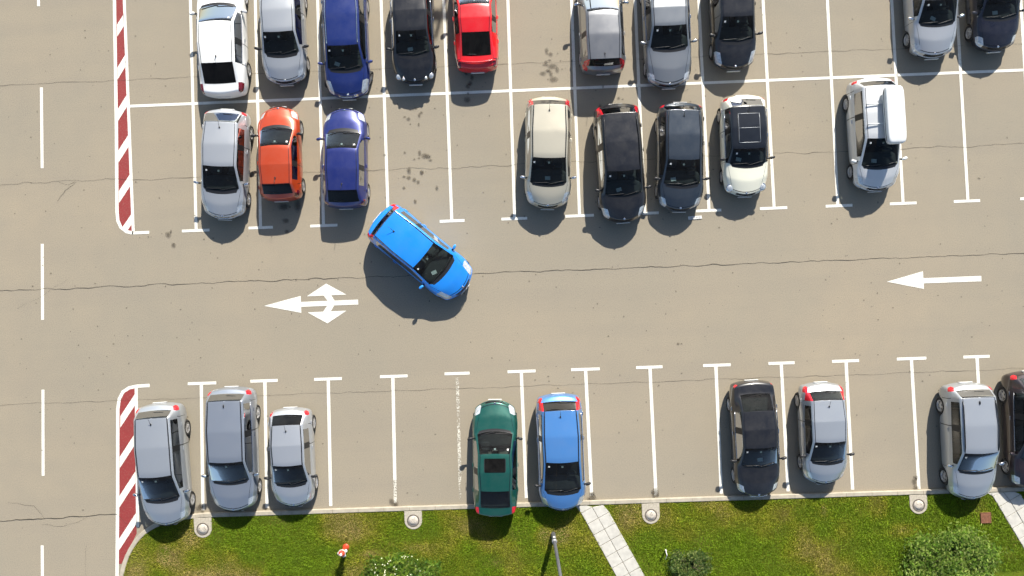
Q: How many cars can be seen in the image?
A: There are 28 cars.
